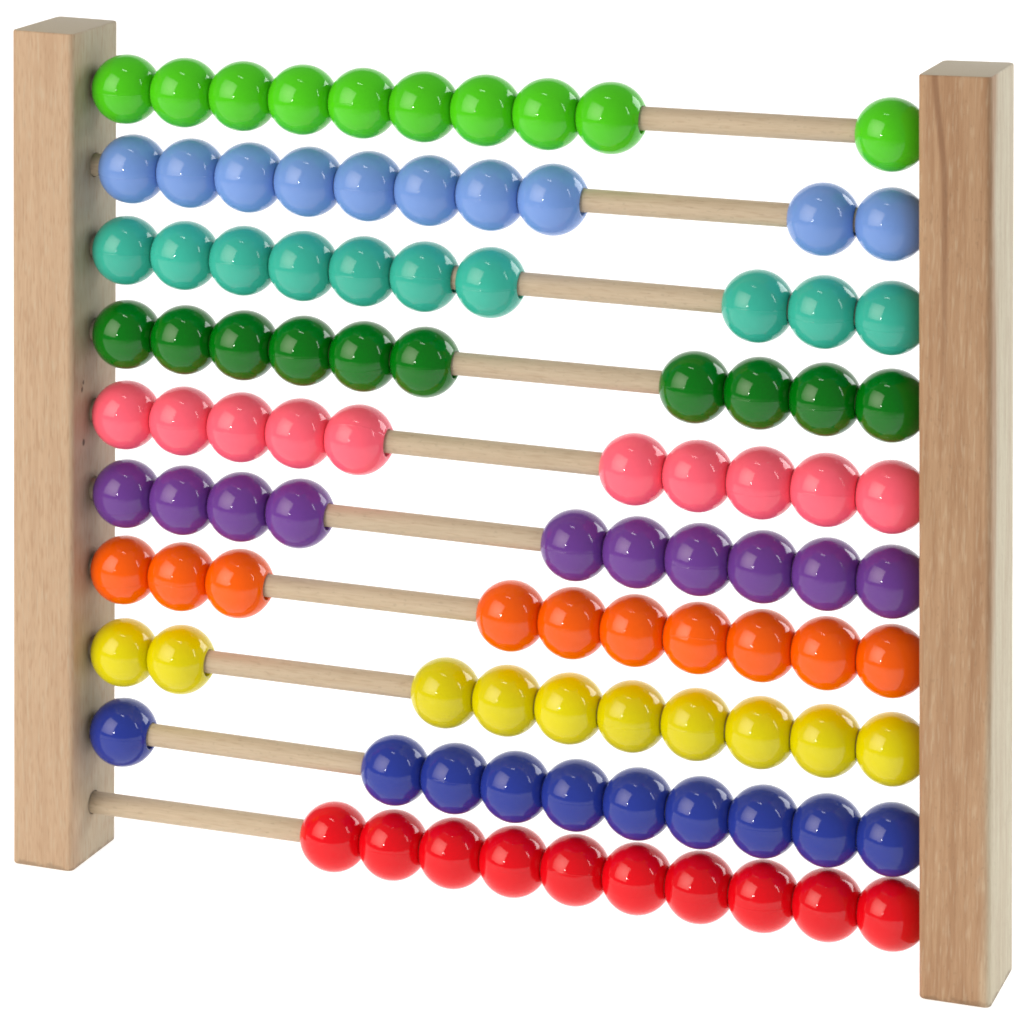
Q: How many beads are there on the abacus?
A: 100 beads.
